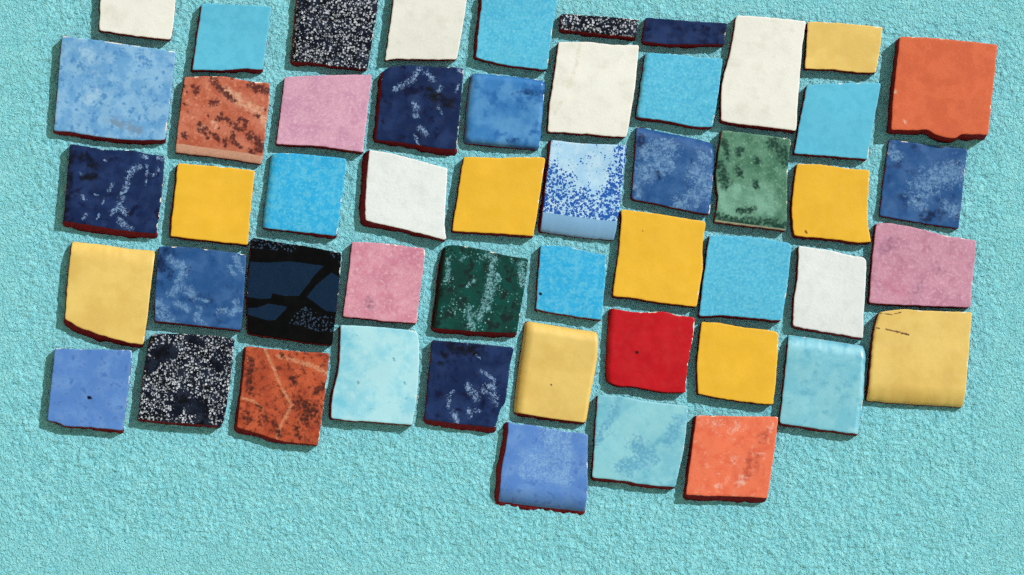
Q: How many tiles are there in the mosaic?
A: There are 51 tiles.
